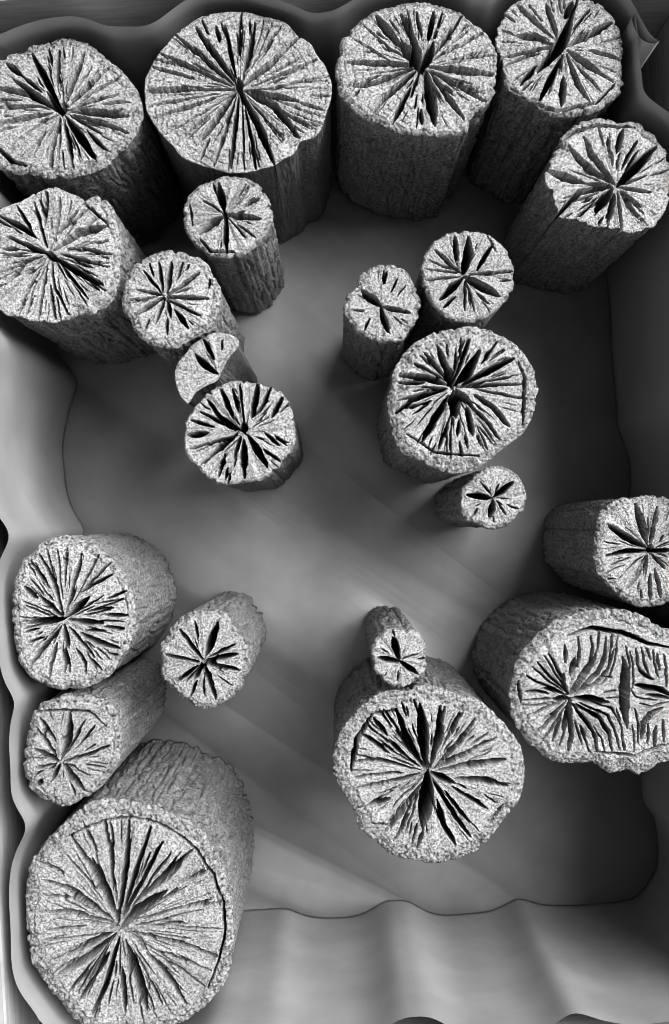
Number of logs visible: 22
